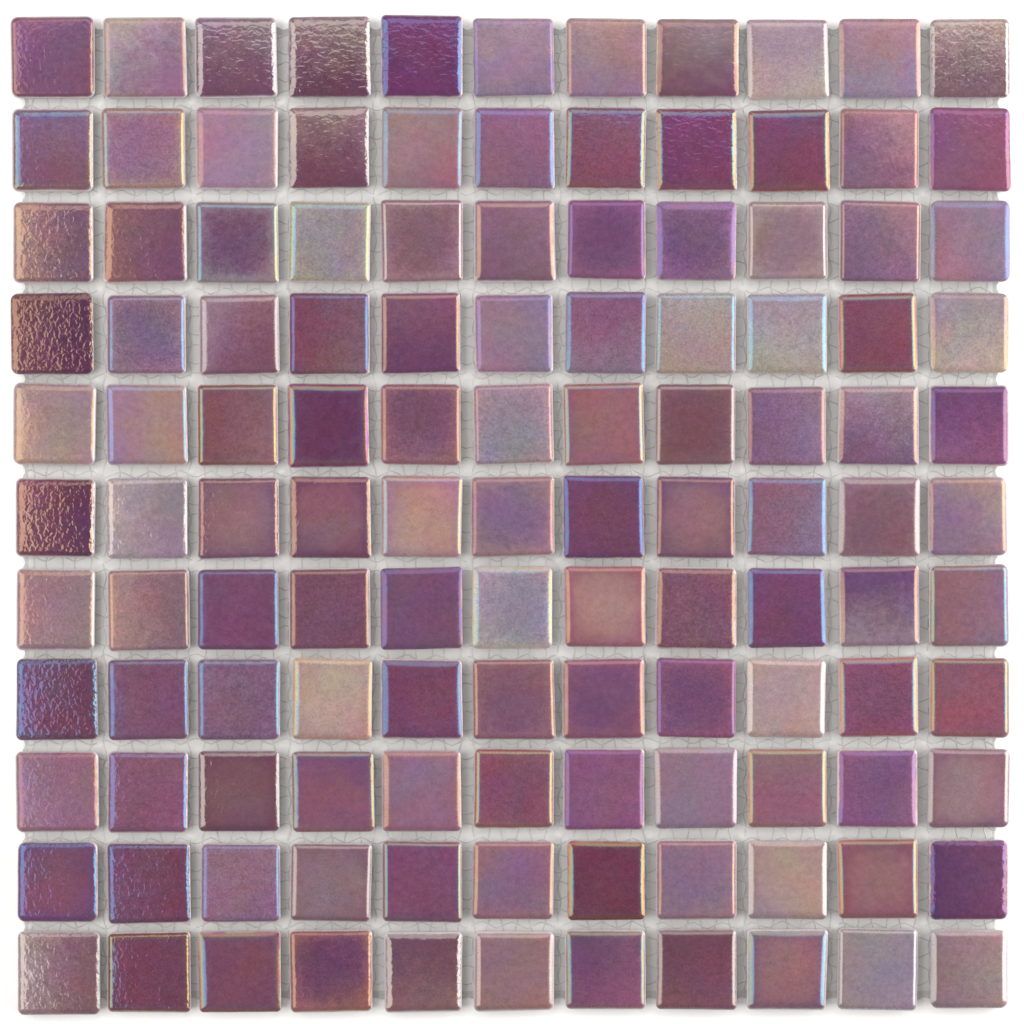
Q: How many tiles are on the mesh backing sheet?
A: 121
